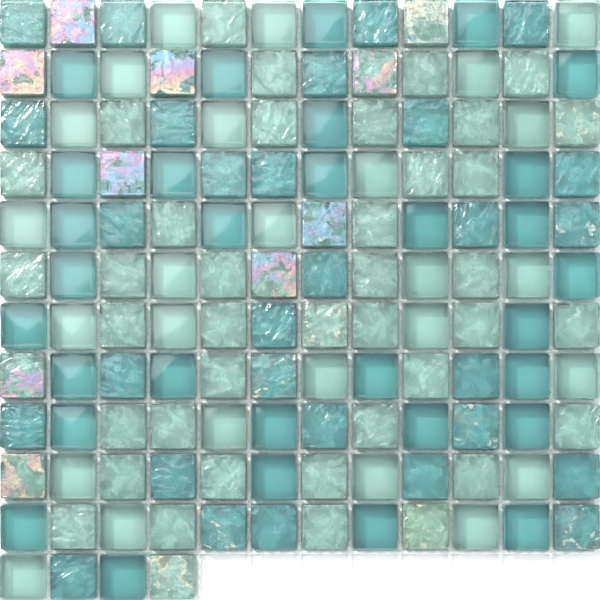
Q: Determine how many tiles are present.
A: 136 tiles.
